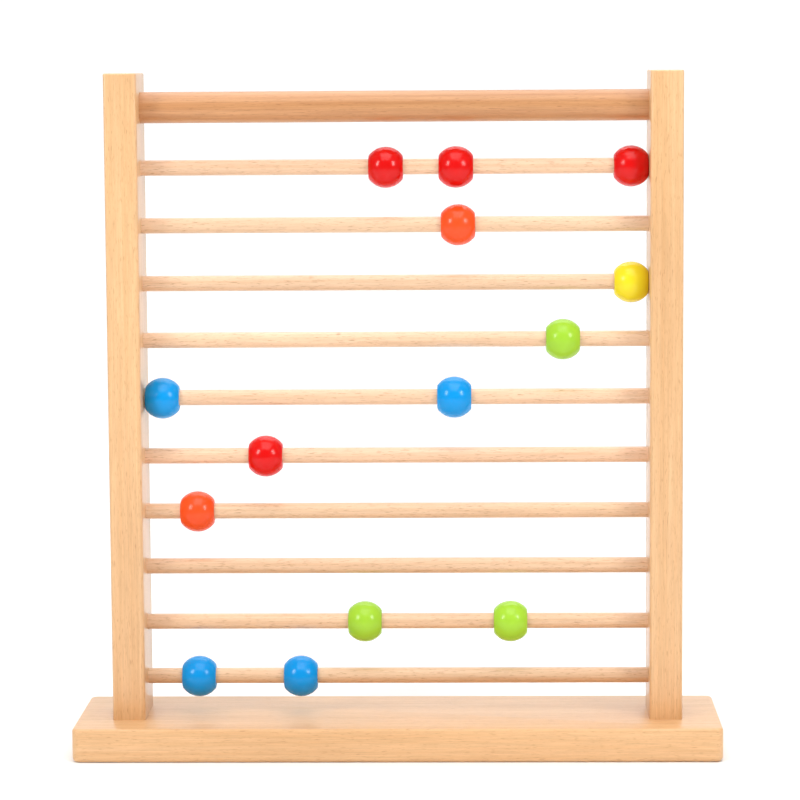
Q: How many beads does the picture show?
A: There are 14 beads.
